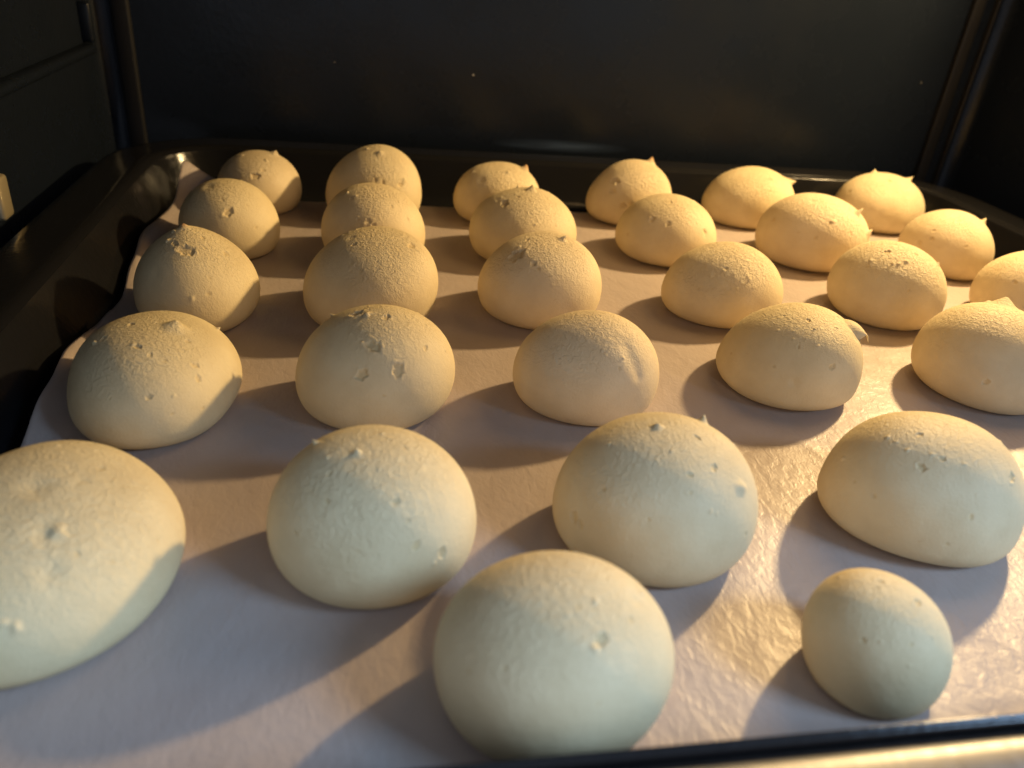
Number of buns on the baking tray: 29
